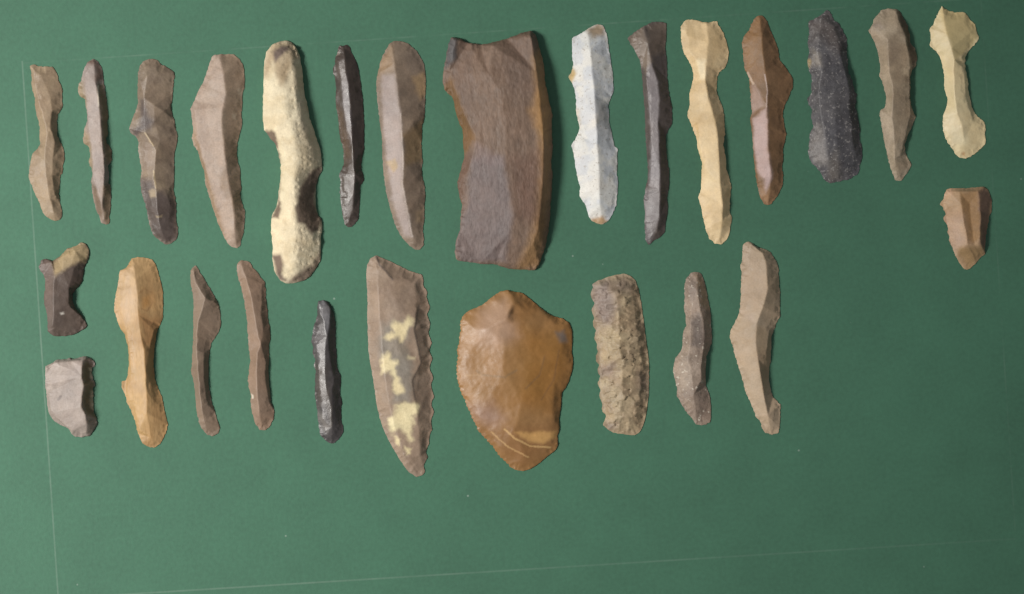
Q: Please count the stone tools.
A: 27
